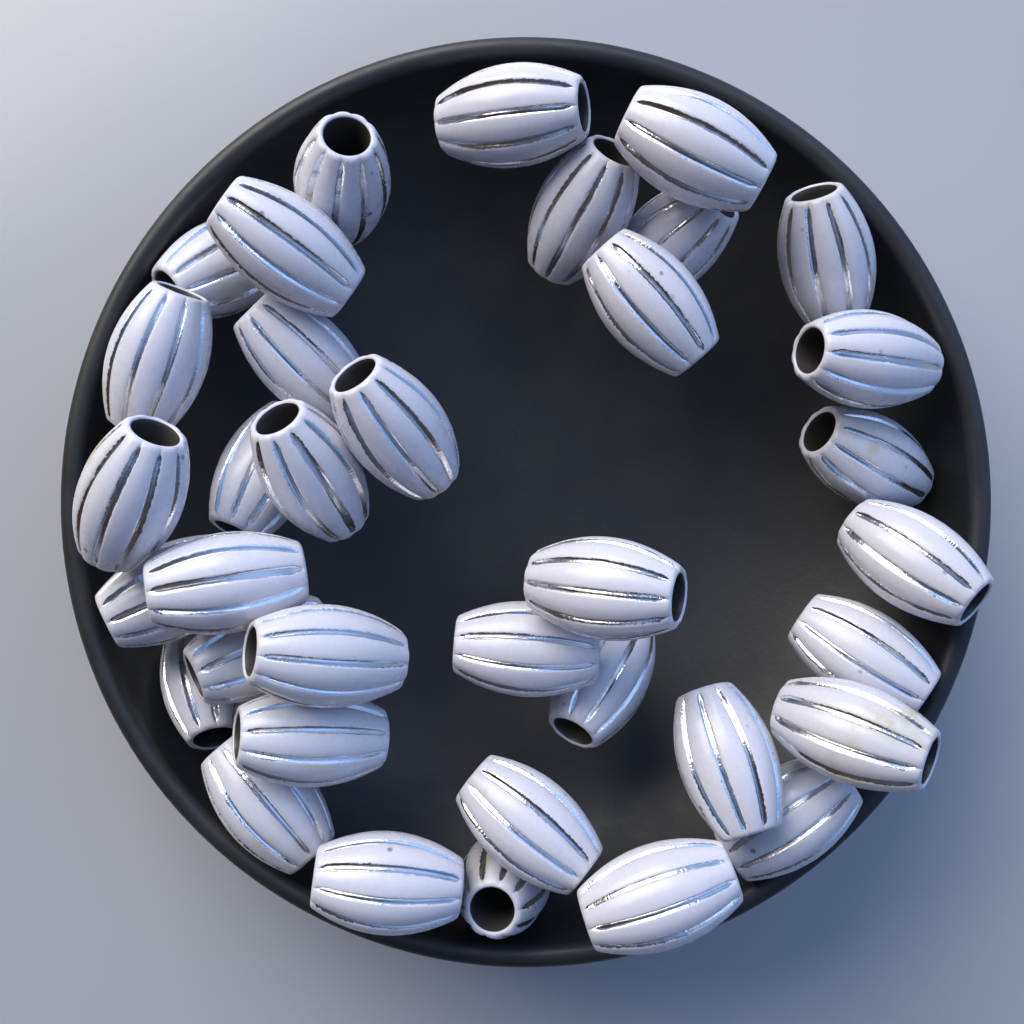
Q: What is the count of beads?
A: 36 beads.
